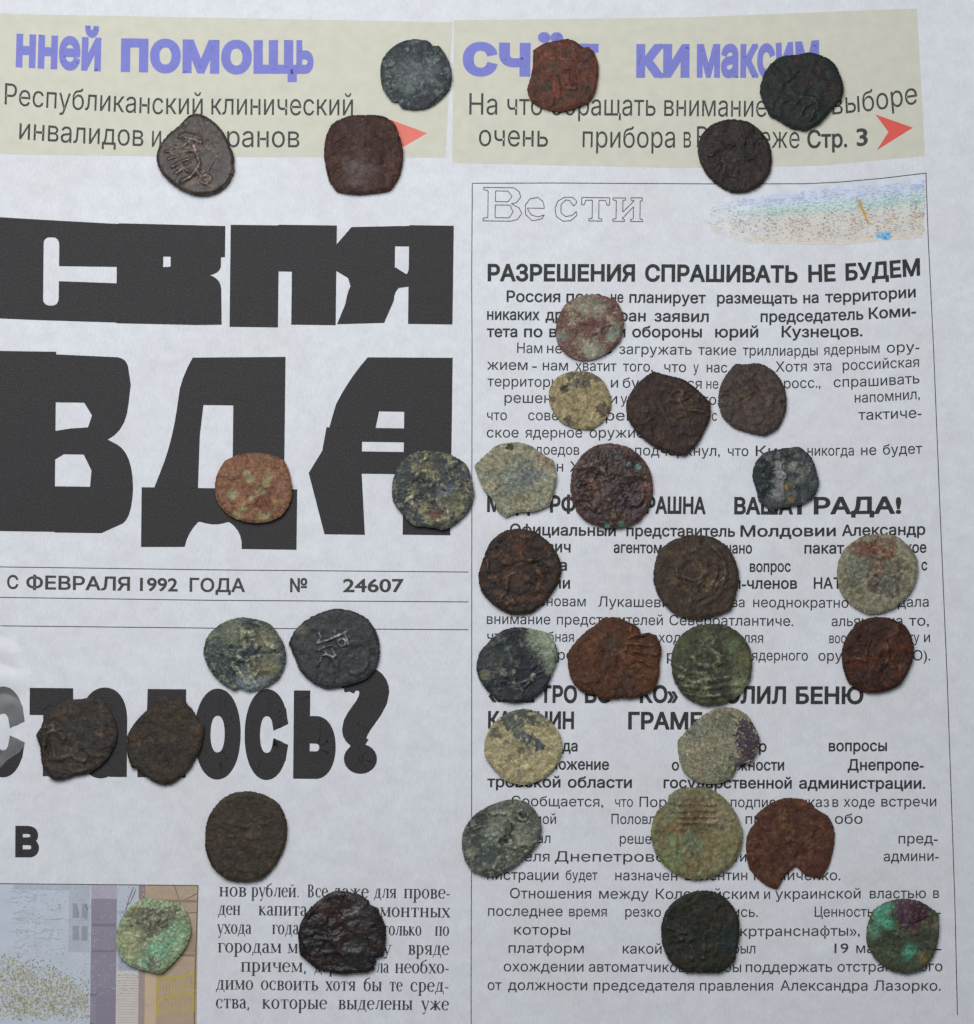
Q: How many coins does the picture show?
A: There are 36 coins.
